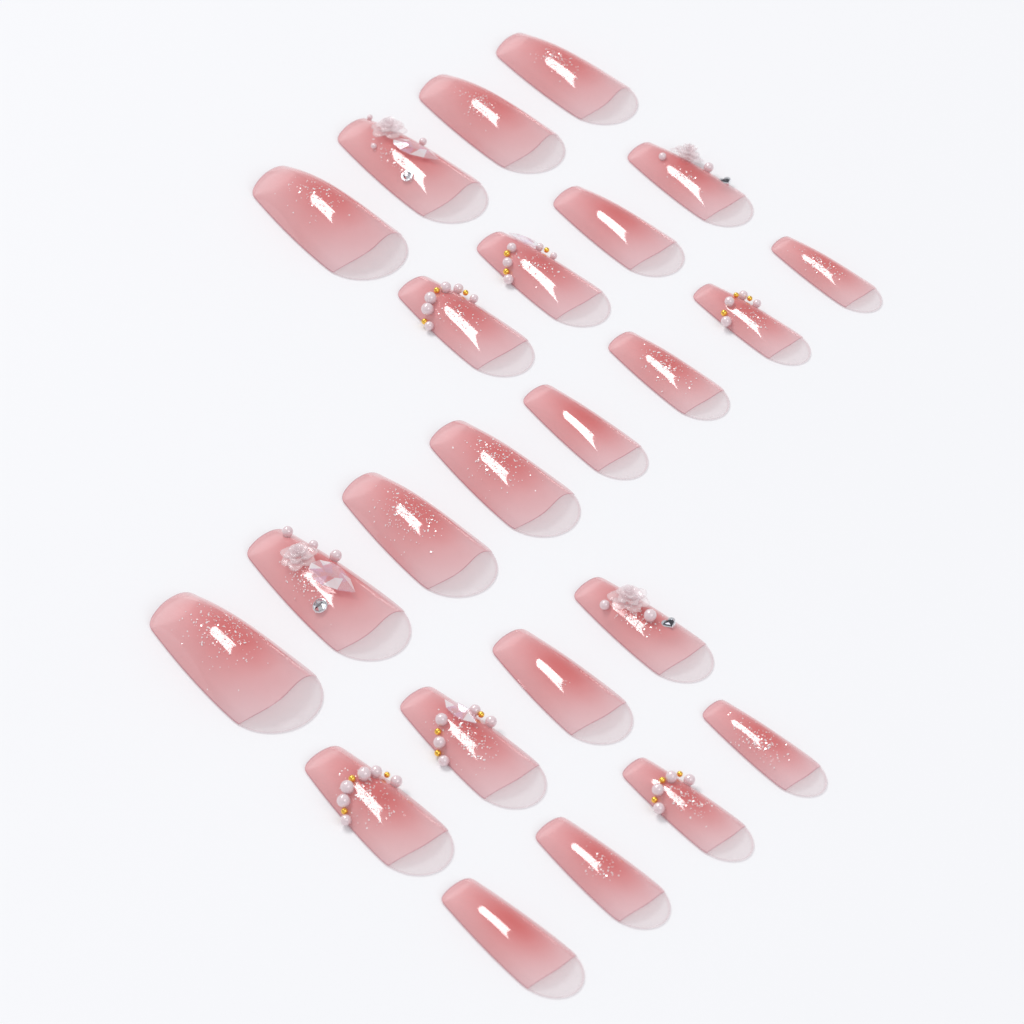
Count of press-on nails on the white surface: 24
